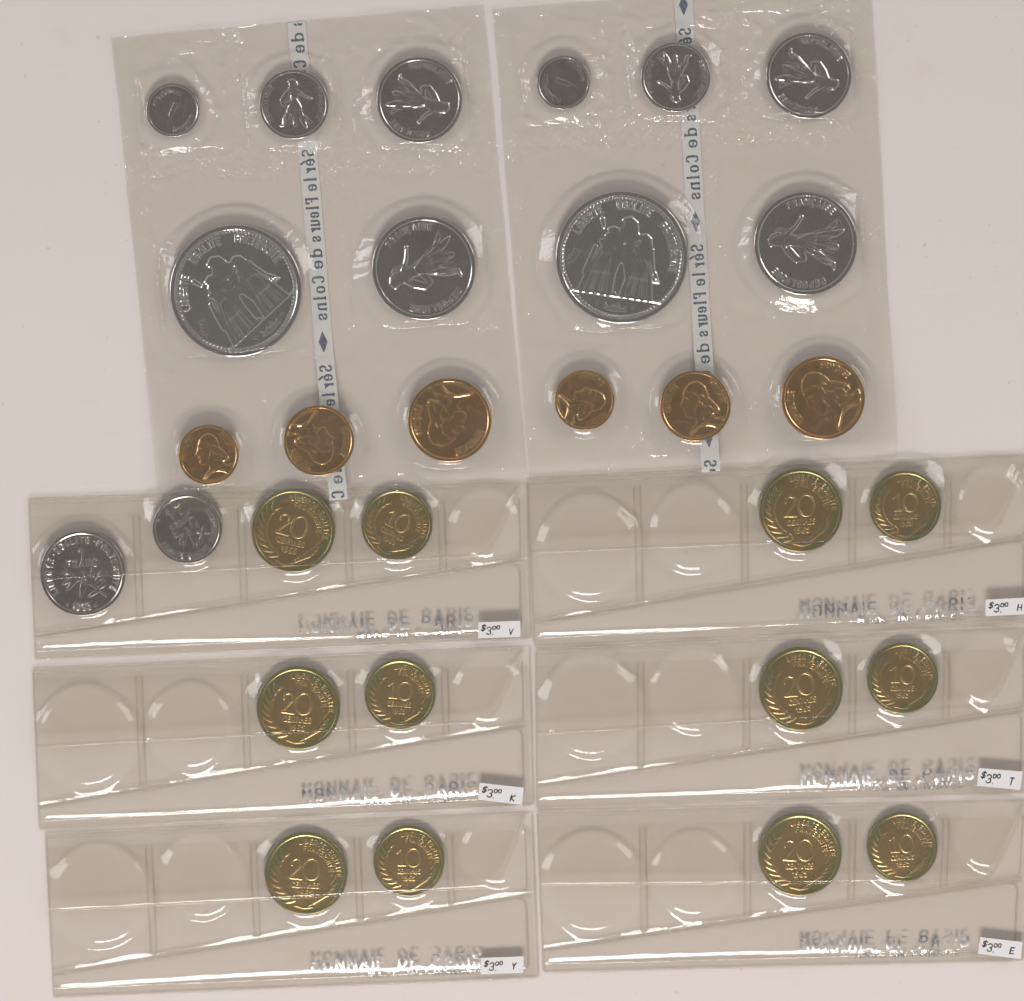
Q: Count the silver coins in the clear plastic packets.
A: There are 12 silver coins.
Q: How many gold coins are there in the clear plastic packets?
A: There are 18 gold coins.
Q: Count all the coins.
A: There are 30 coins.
